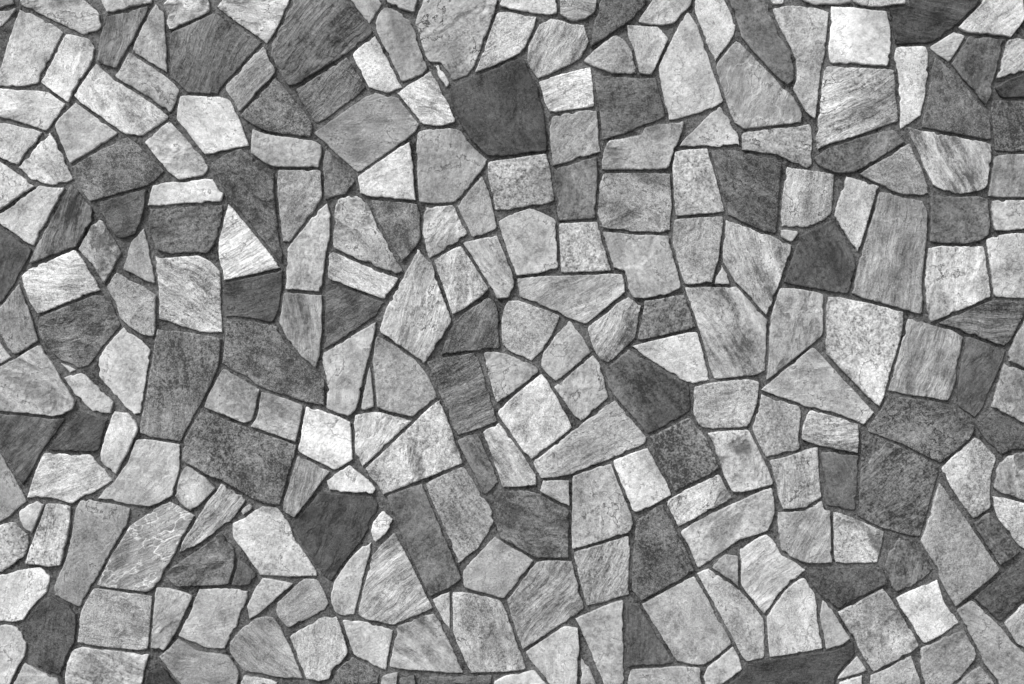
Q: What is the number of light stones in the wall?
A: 199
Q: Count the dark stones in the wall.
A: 65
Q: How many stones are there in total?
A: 264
